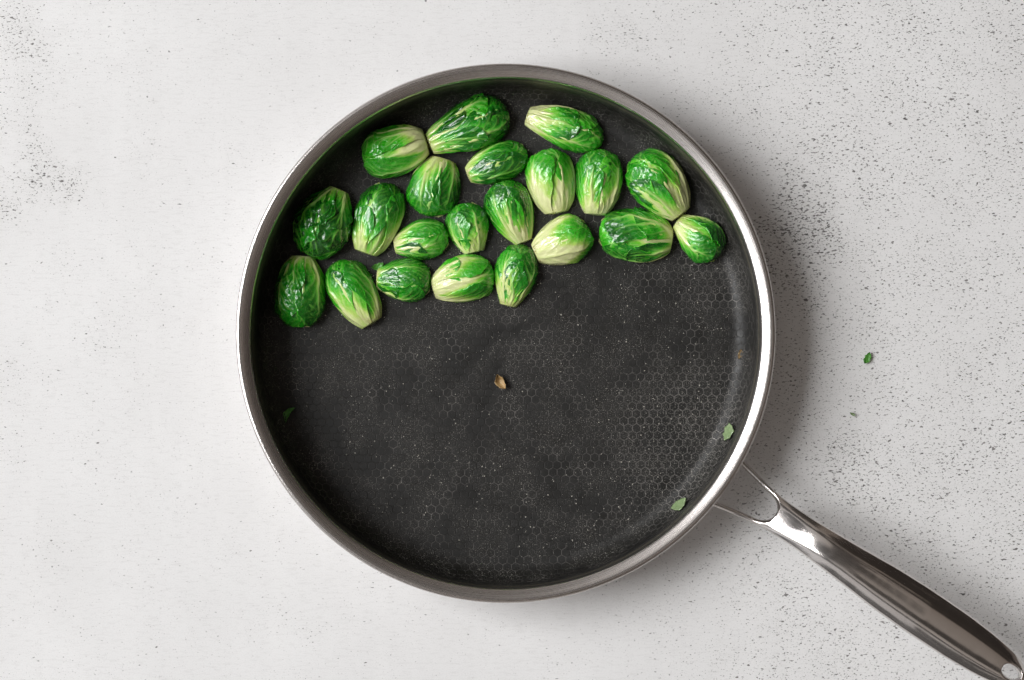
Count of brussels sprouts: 21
